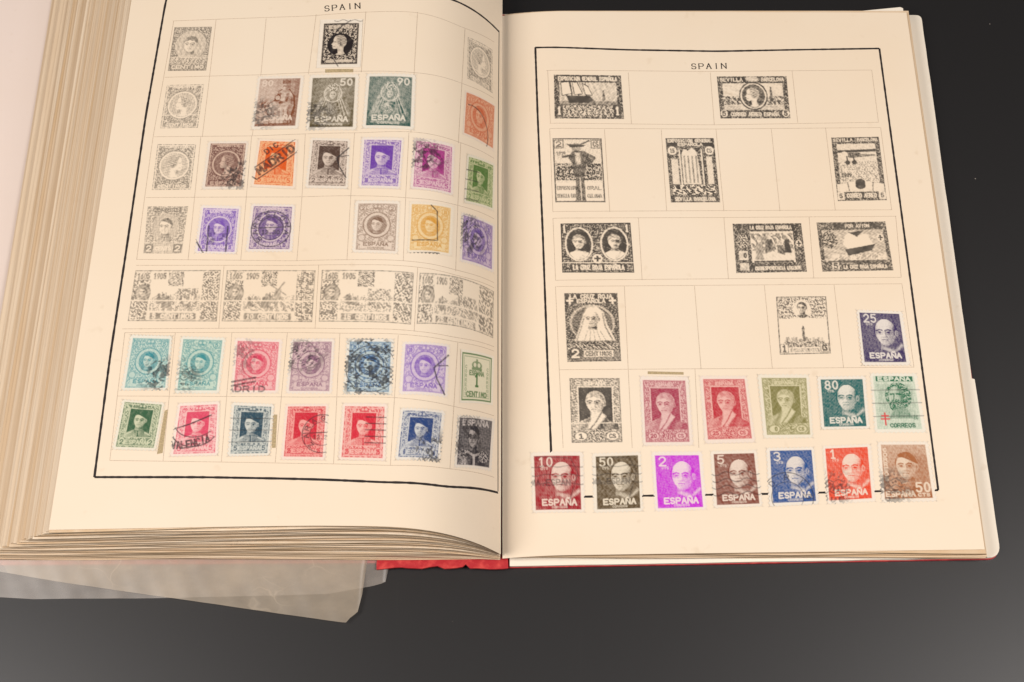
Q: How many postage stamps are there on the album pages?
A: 43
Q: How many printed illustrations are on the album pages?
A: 20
